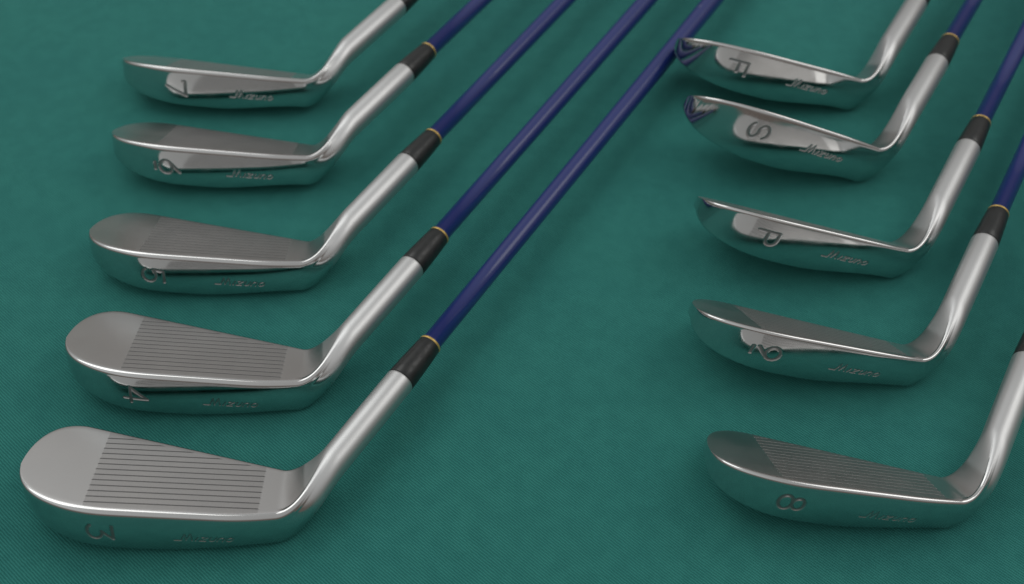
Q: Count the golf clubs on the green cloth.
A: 10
